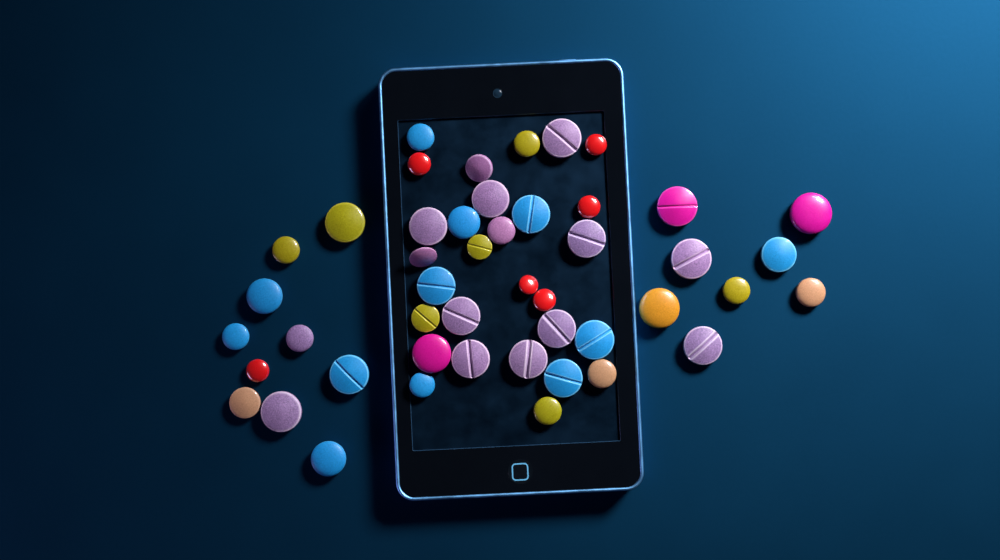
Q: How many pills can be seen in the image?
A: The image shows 47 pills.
